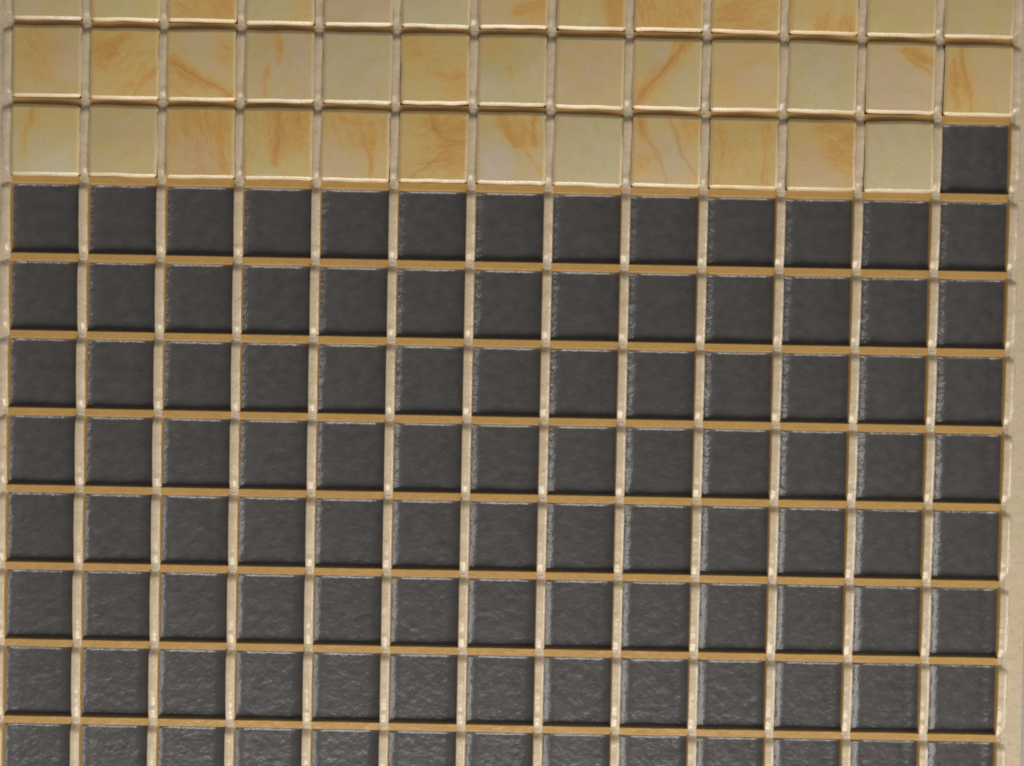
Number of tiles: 38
